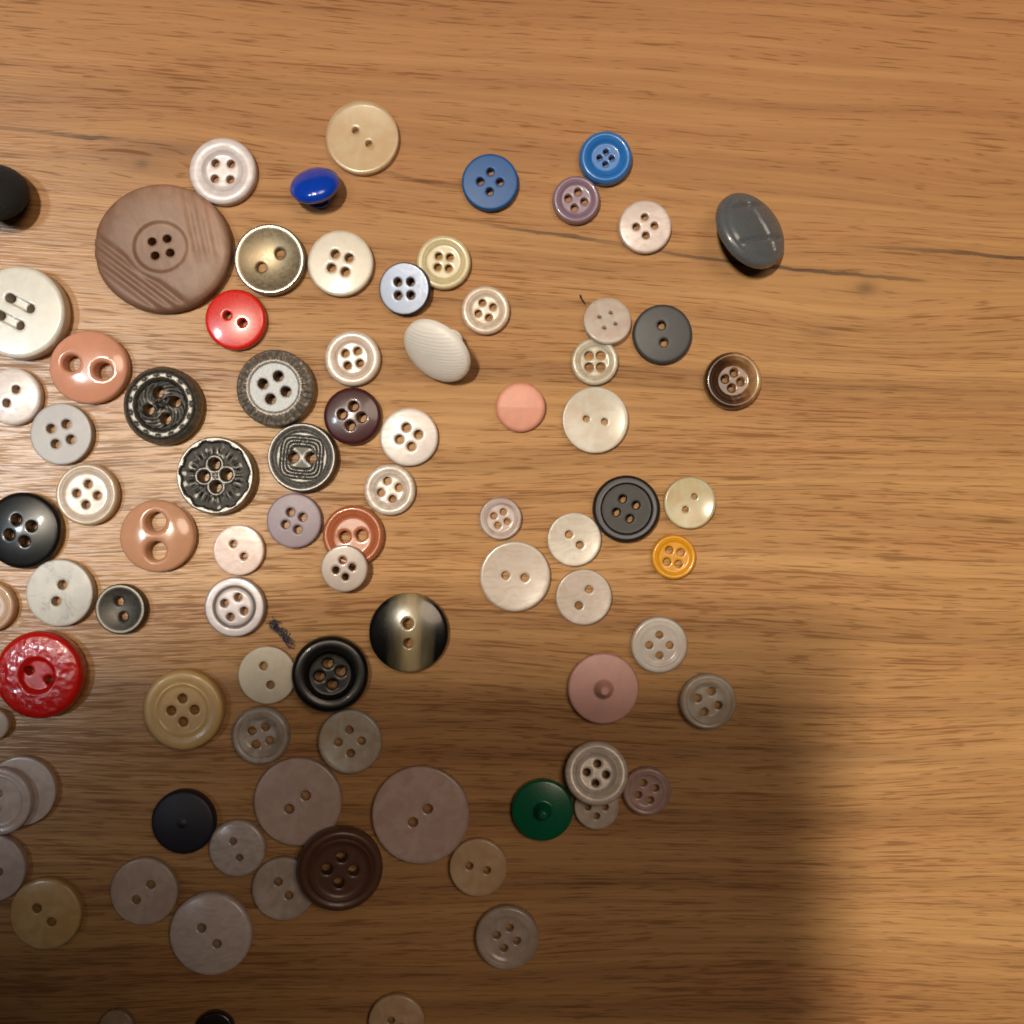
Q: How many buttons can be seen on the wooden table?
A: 85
